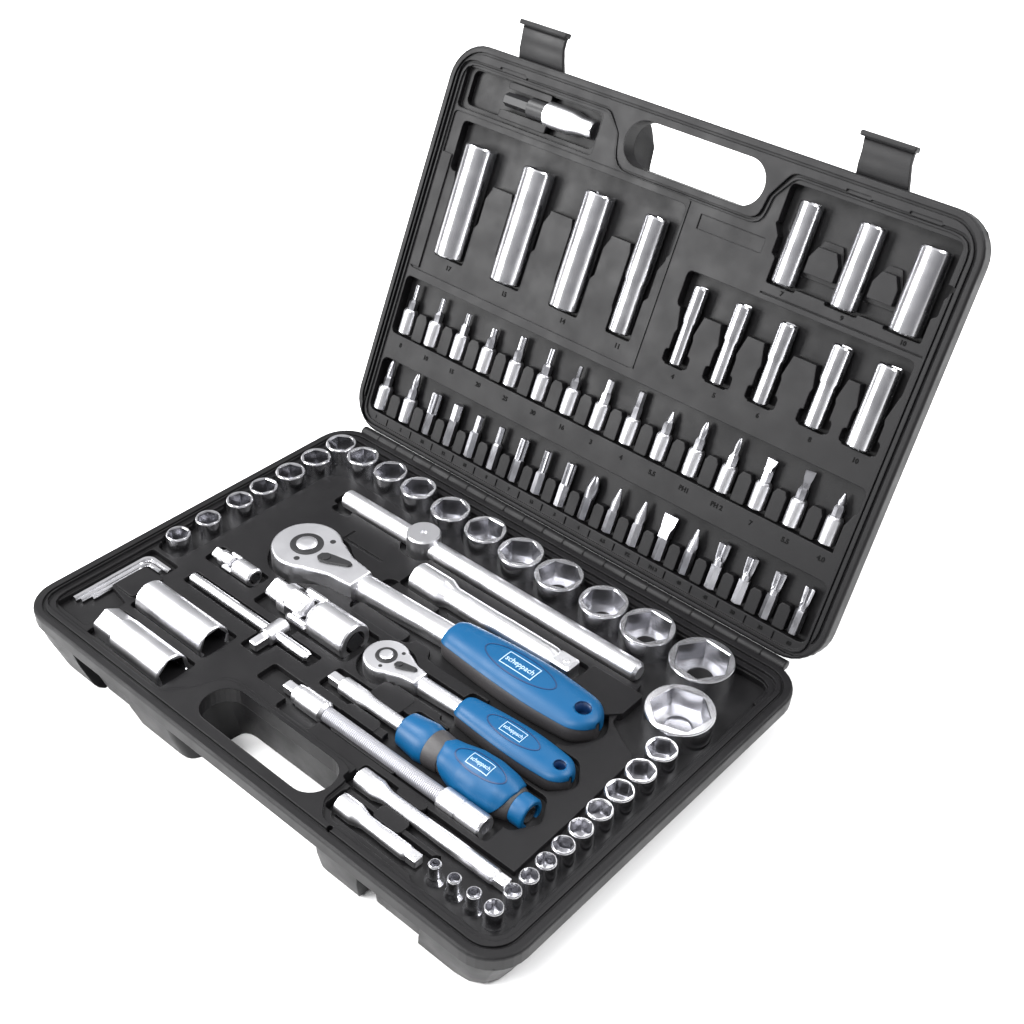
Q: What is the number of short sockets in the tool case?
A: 31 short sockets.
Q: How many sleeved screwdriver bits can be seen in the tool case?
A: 17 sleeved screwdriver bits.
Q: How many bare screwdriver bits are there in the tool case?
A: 16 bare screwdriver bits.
